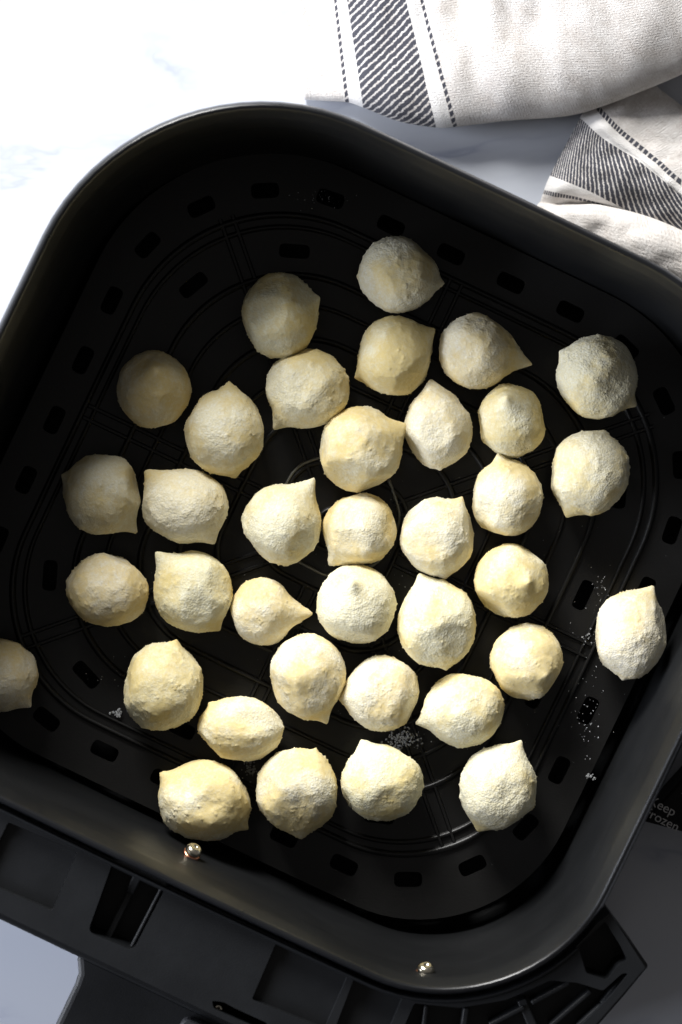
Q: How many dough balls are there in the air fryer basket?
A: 36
